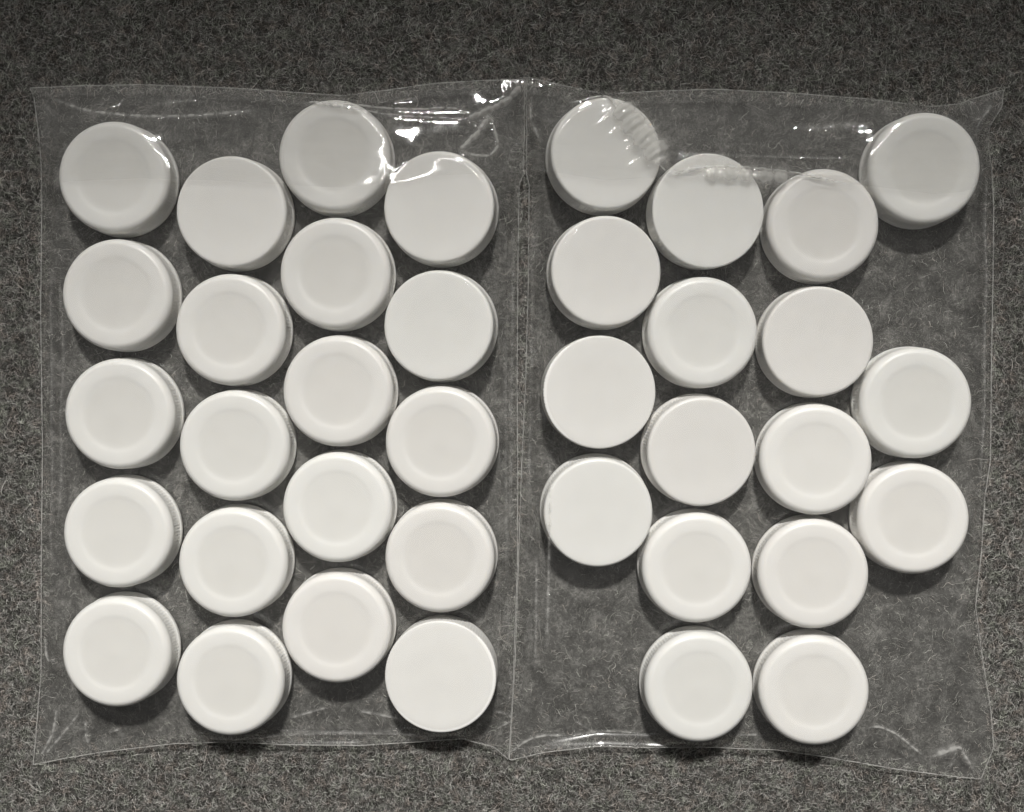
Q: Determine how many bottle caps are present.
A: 37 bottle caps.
